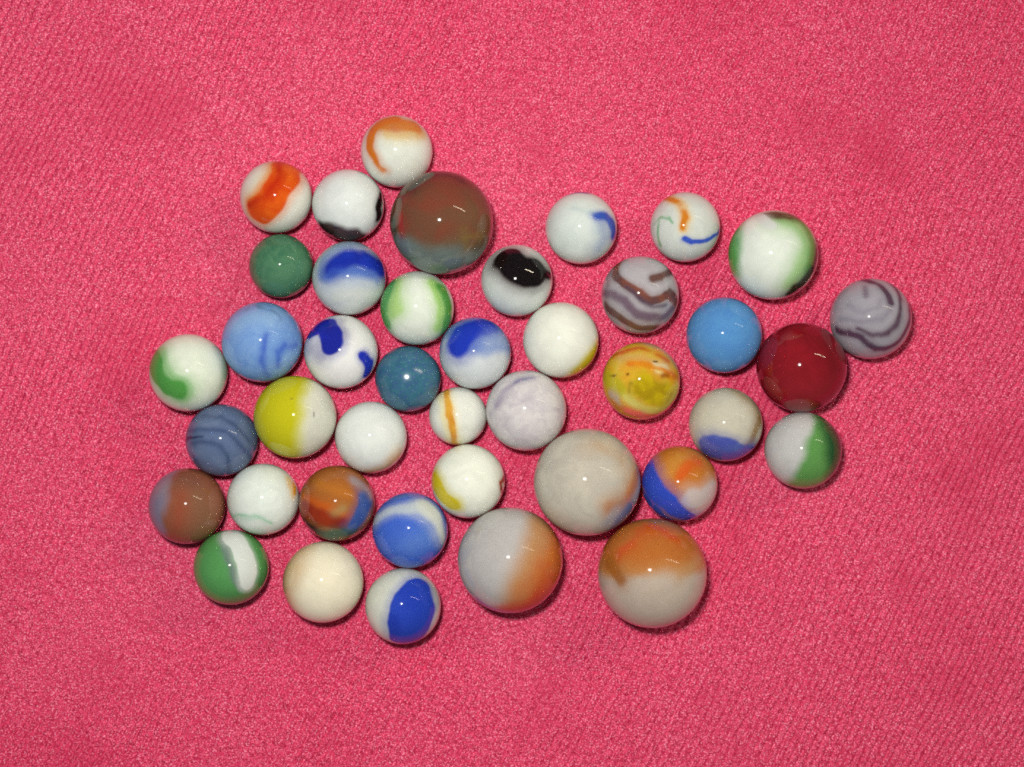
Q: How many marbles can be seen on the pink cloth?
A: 41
